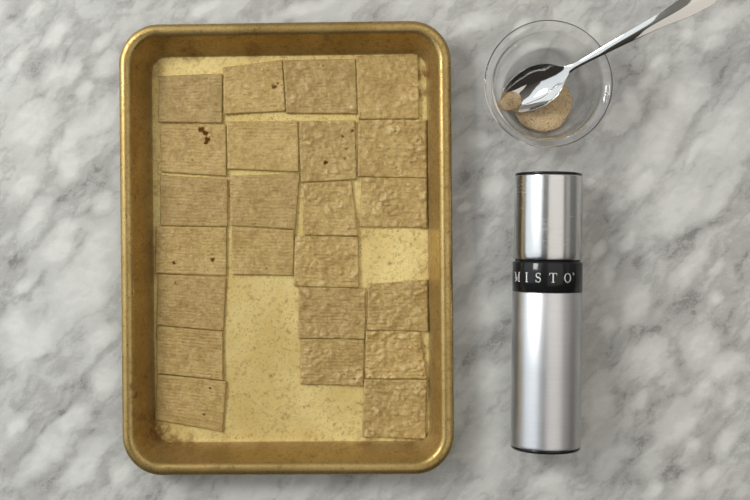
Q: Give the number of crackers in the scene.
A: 23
